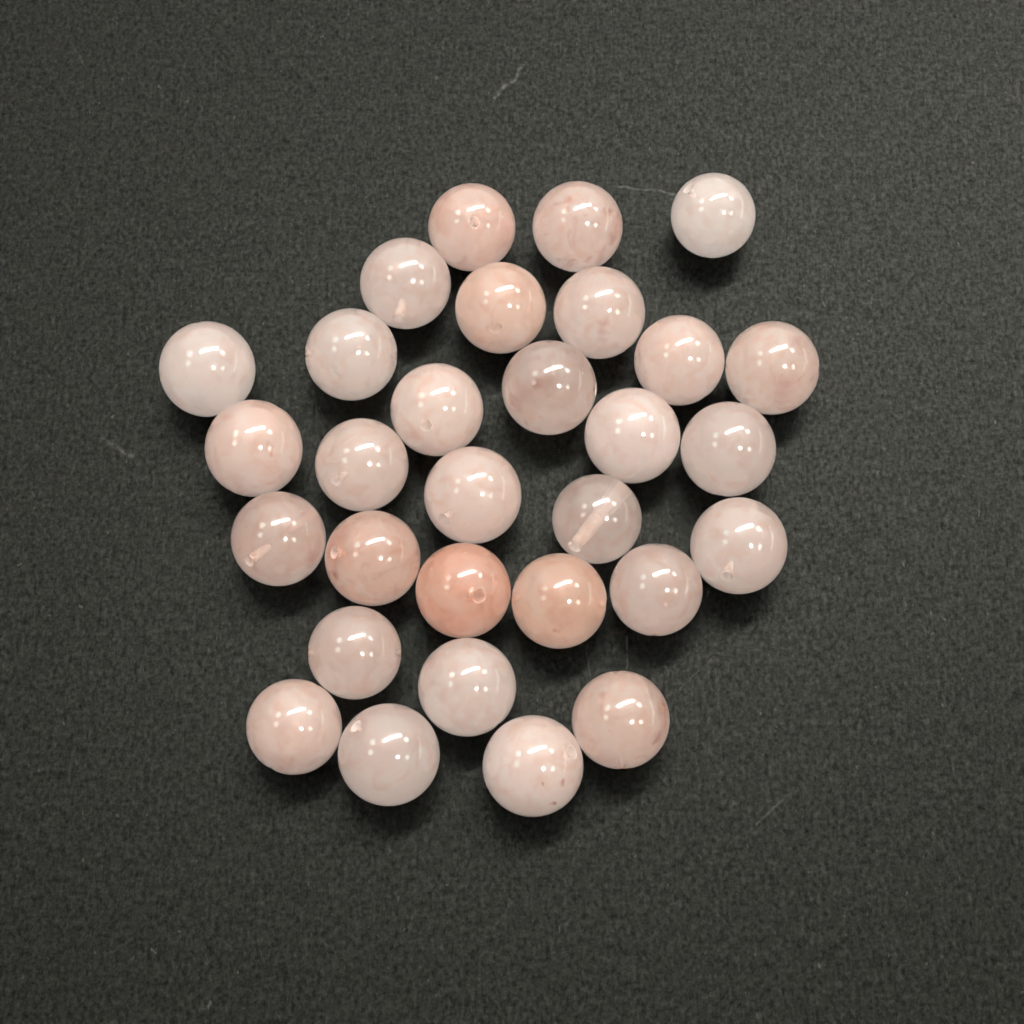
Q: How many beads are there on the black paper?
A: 30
